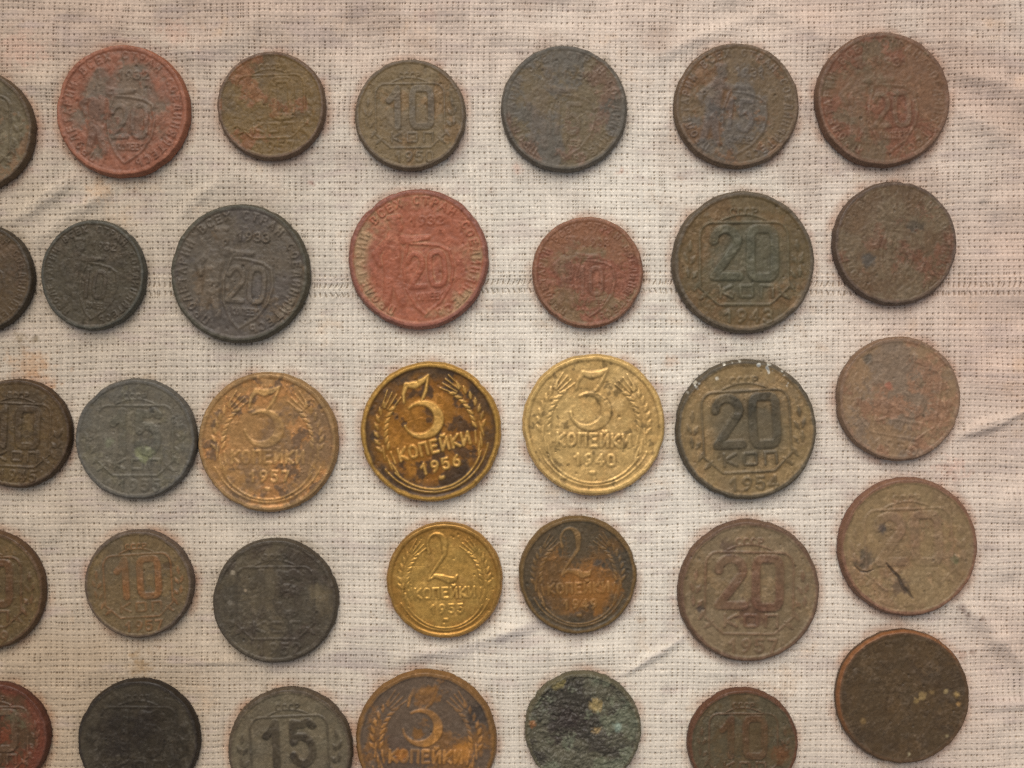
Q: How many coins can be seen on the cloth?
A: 35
